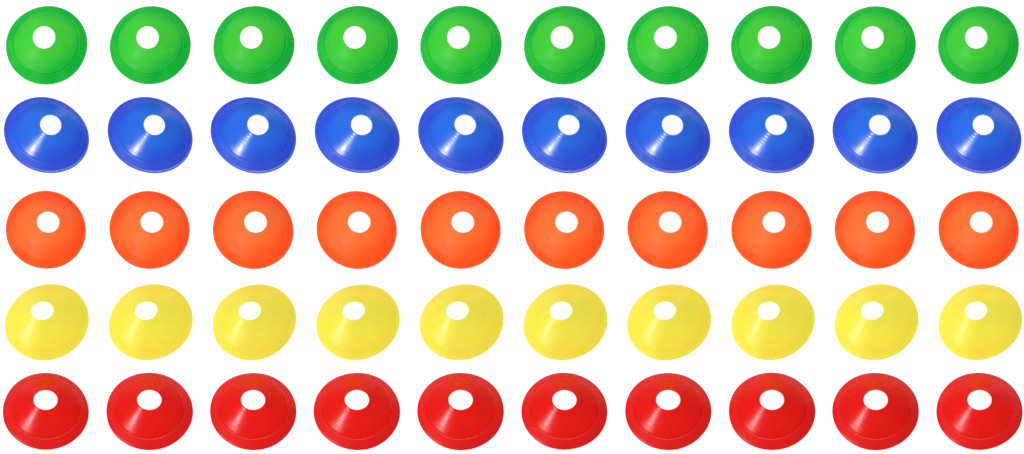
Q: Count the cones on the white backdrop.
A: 50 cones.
